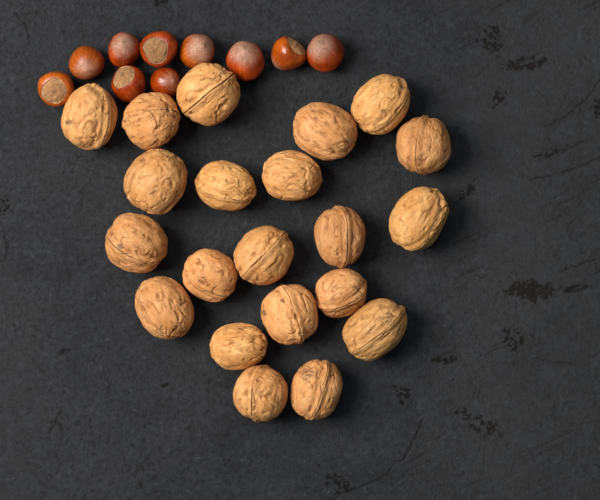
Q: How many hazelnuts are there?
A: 10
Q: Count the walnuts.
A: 21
